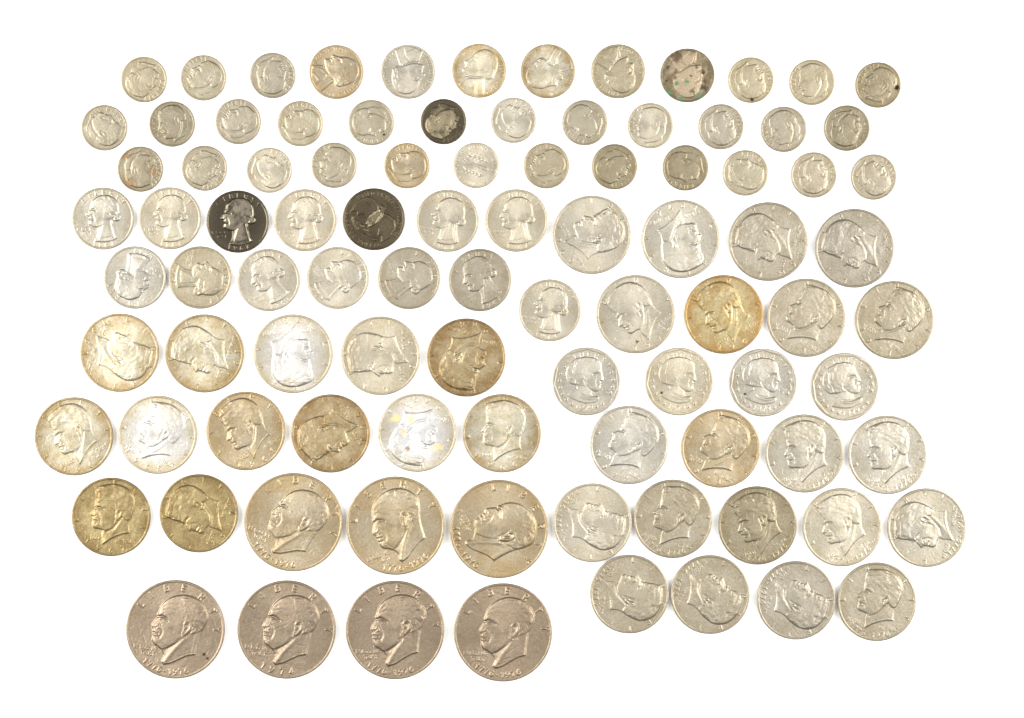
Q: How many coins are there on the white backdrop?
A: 95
